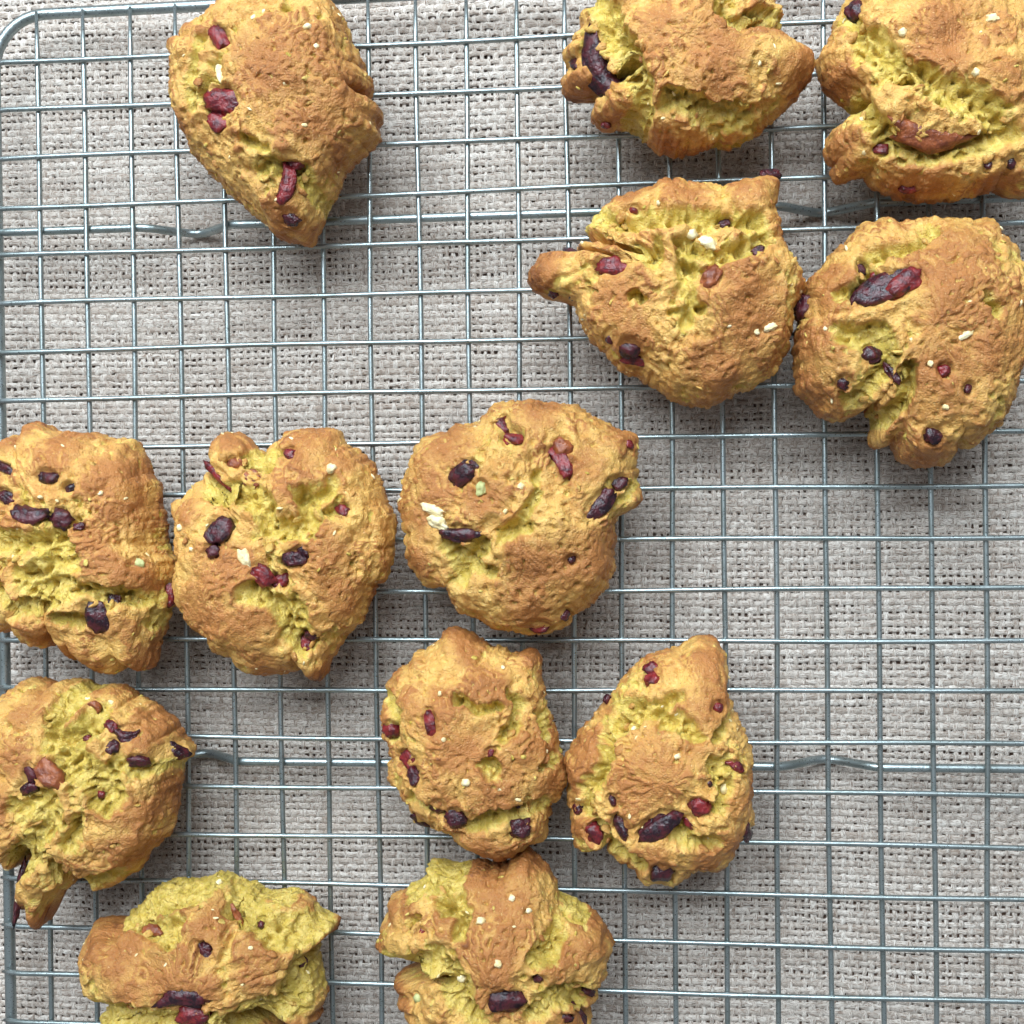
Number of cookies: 13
